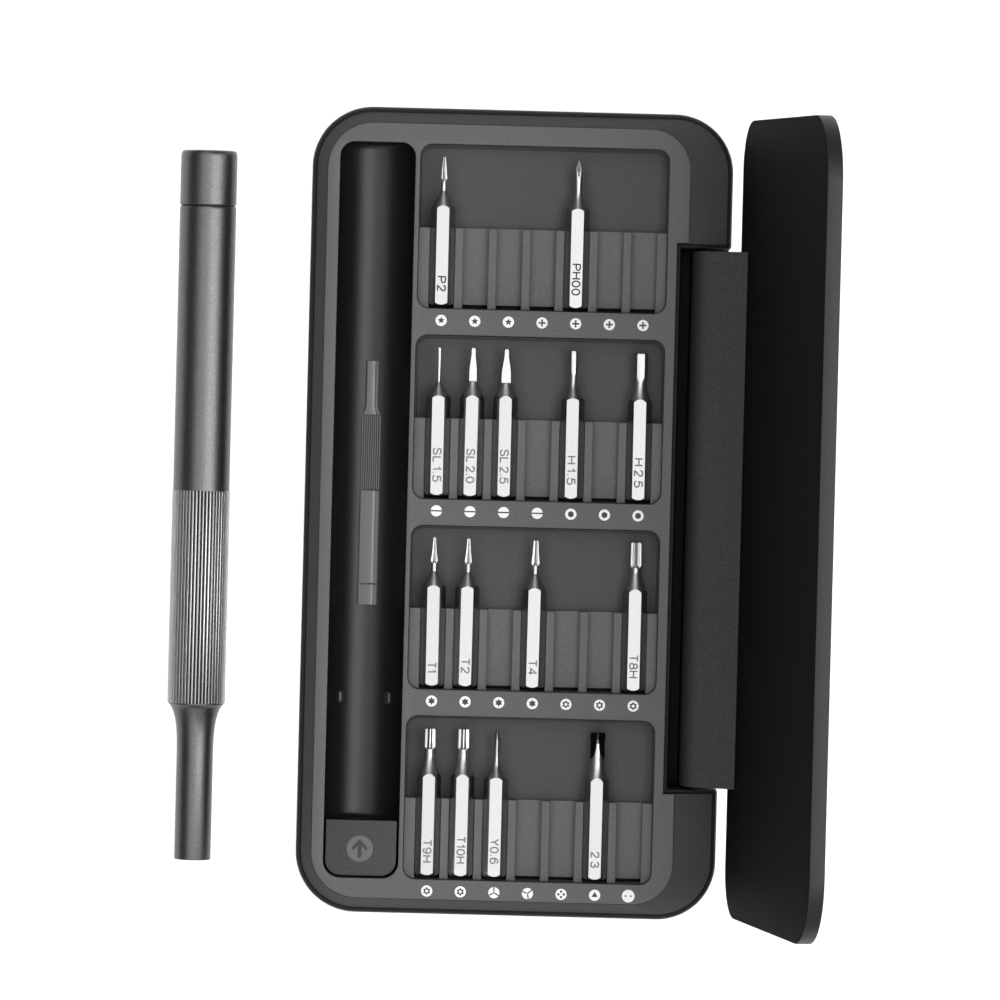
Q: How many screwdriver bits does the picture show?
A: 15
